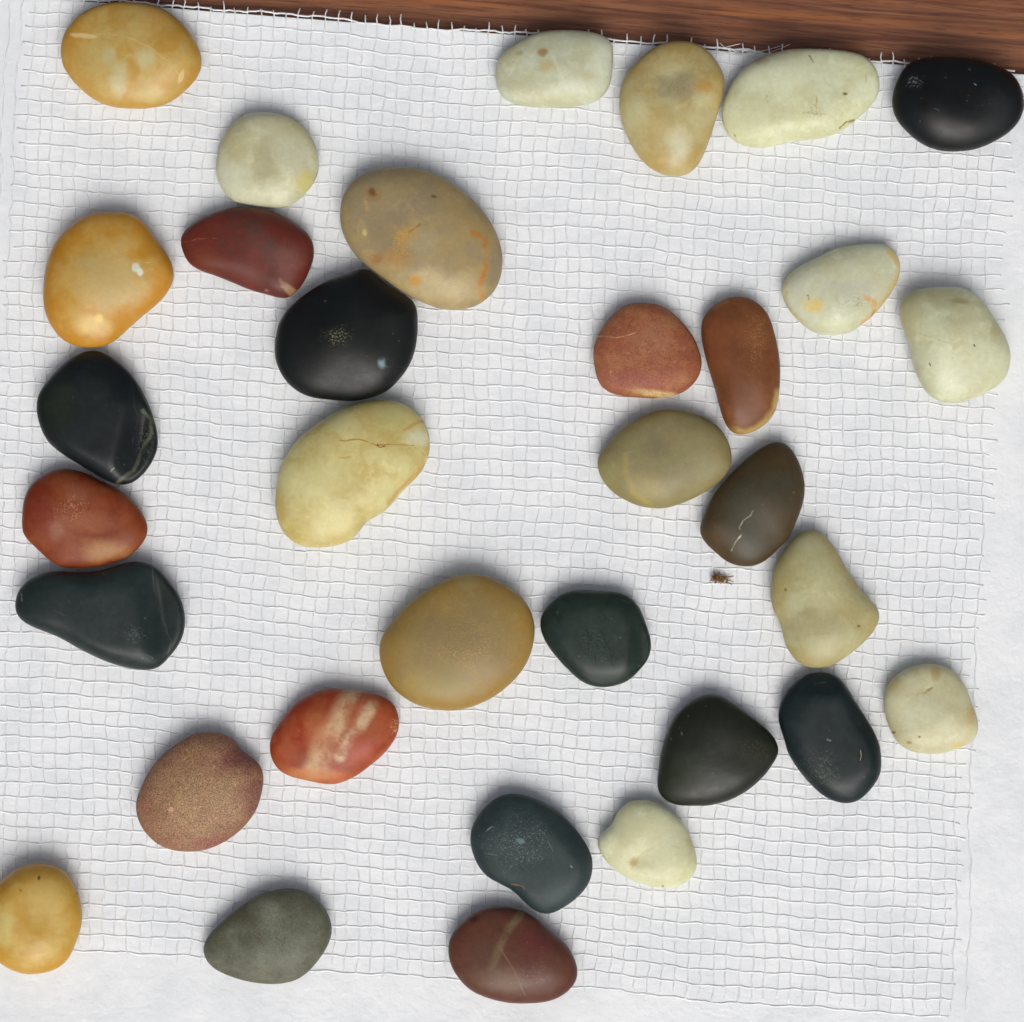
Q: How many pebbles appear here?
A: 33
